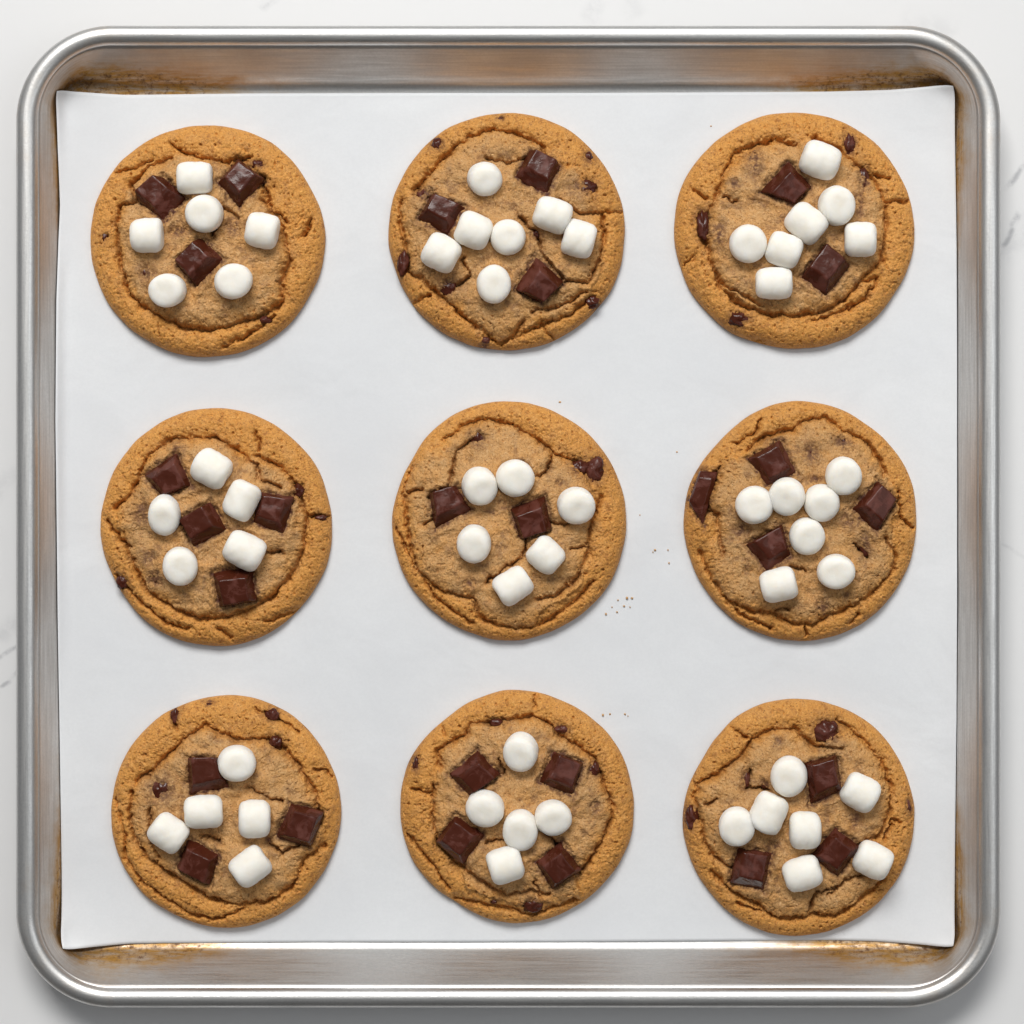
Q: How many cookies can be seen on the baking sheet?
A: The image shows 9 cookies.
